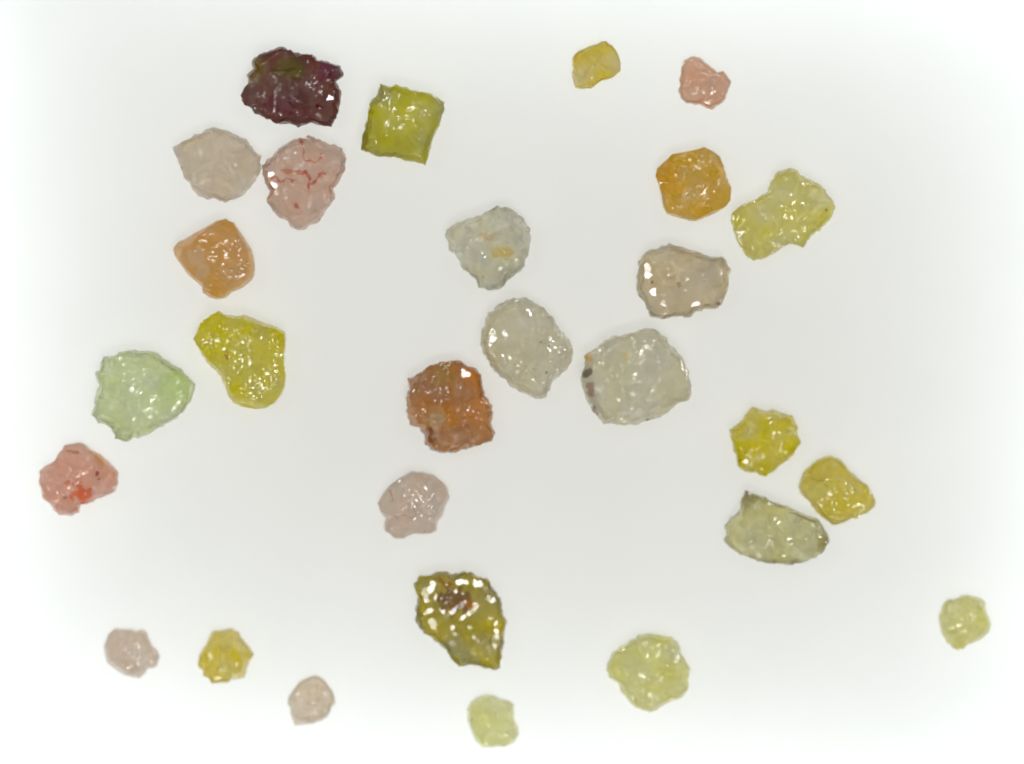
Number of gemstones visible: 28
